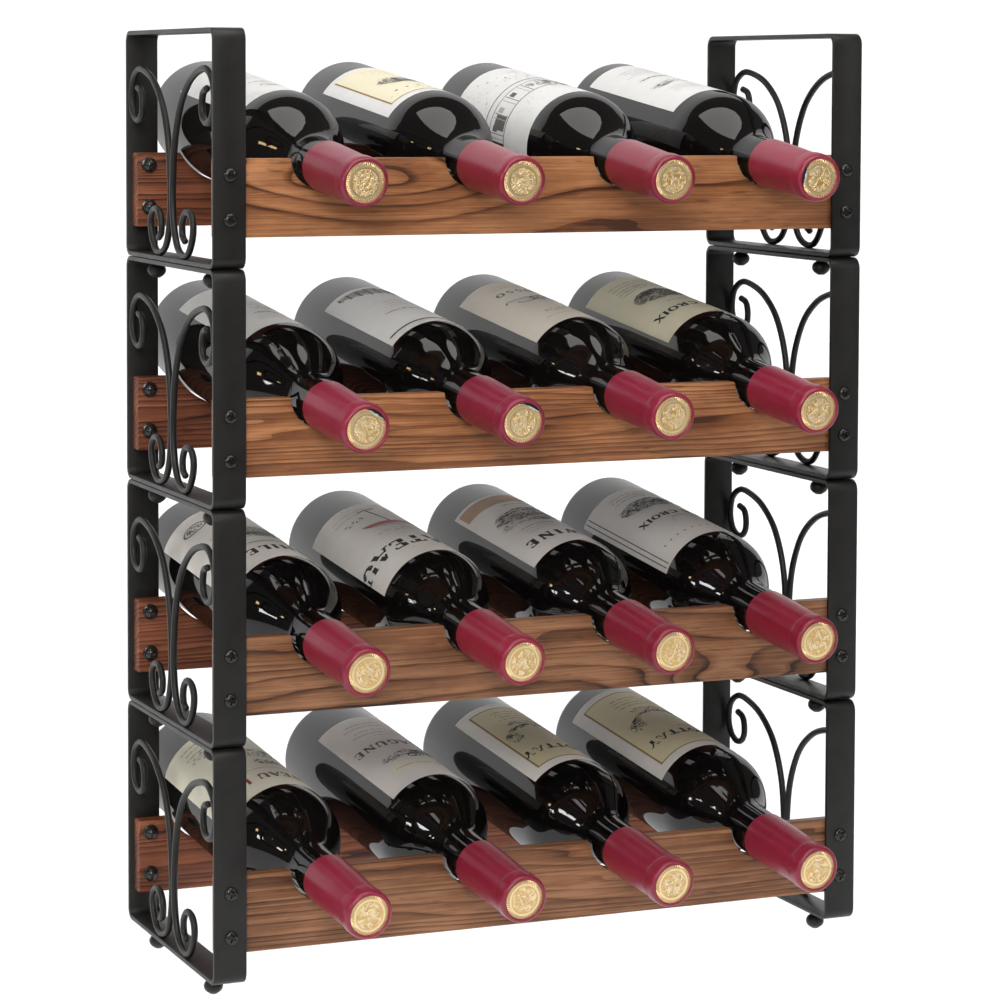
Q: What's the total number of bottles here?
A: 16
